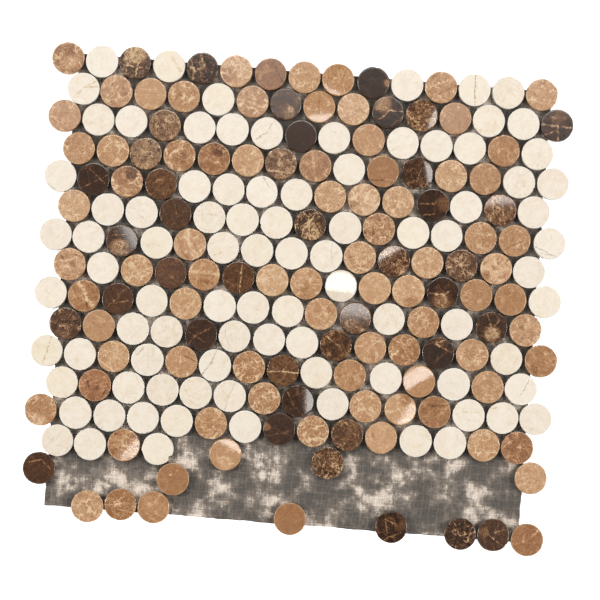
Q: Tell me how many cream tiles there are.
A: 89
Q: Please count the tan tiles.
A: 83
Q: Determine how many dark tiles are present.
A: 40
